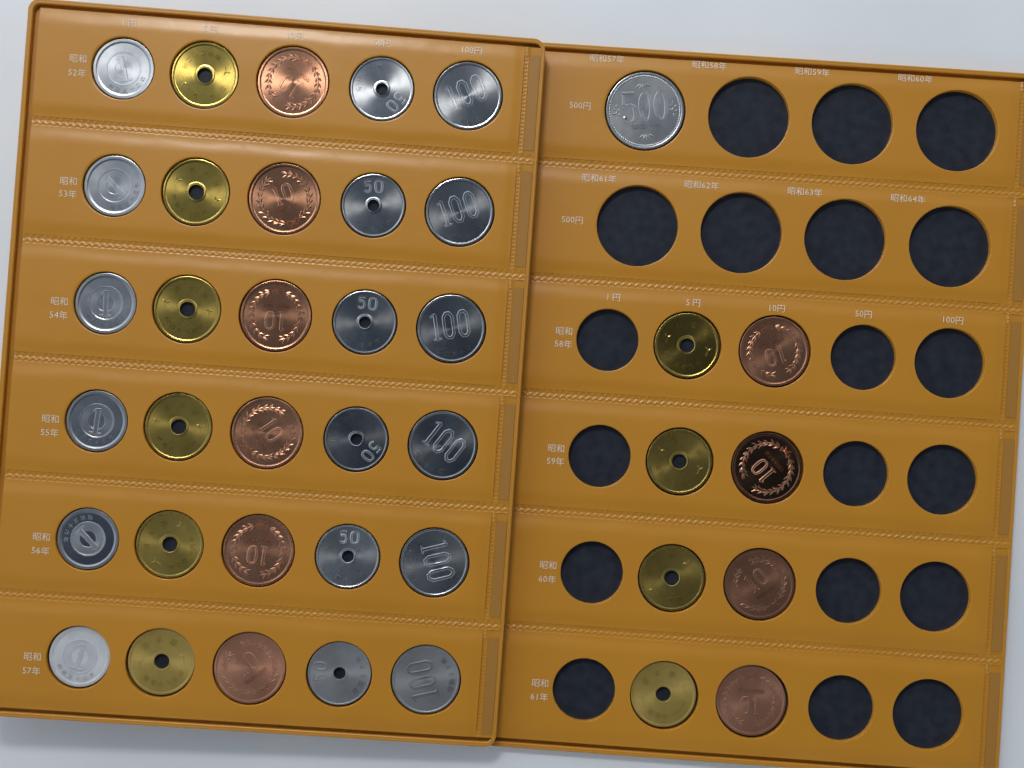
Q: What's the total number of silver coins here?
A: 19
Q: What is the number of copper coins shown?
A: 10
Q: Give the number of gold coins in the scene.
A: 10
